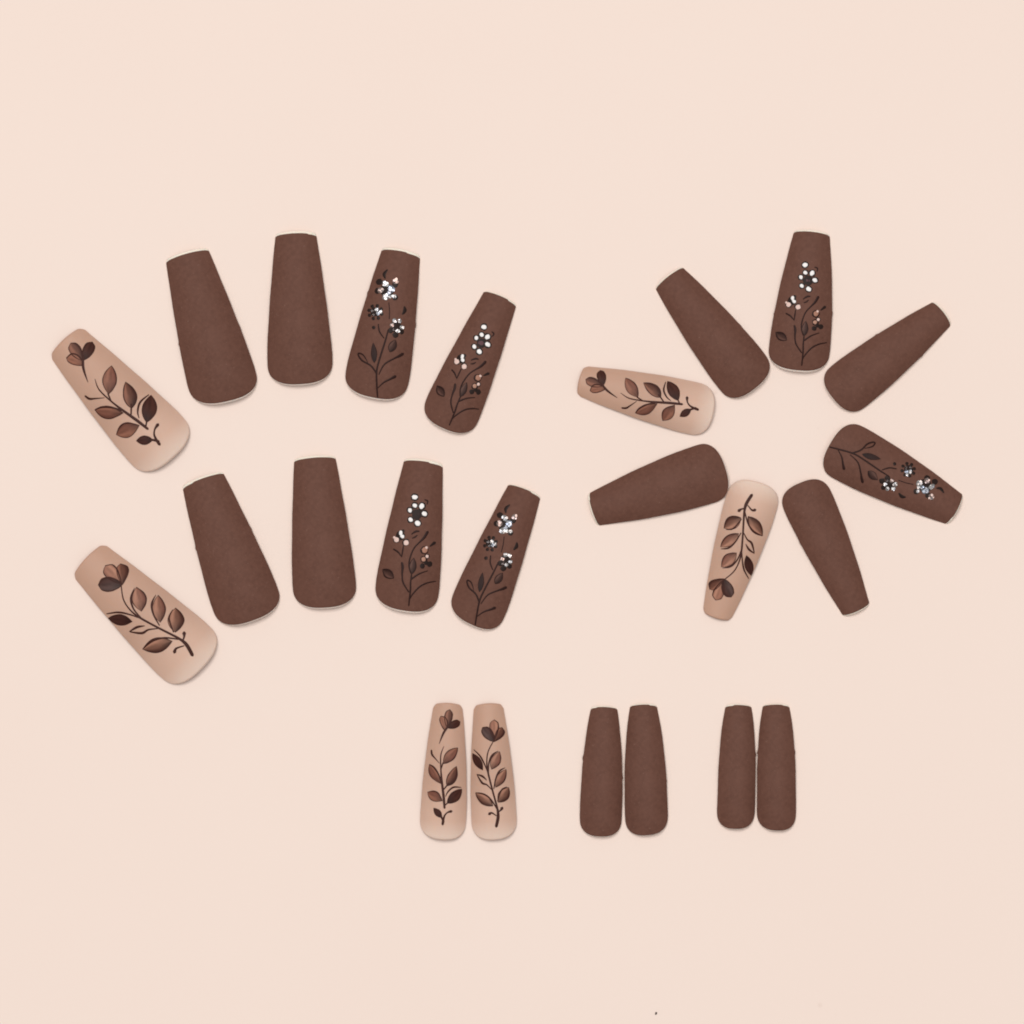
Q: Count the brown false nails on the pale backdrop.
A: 18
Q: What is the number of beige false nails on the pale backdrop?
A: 6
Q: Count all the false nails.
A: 24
